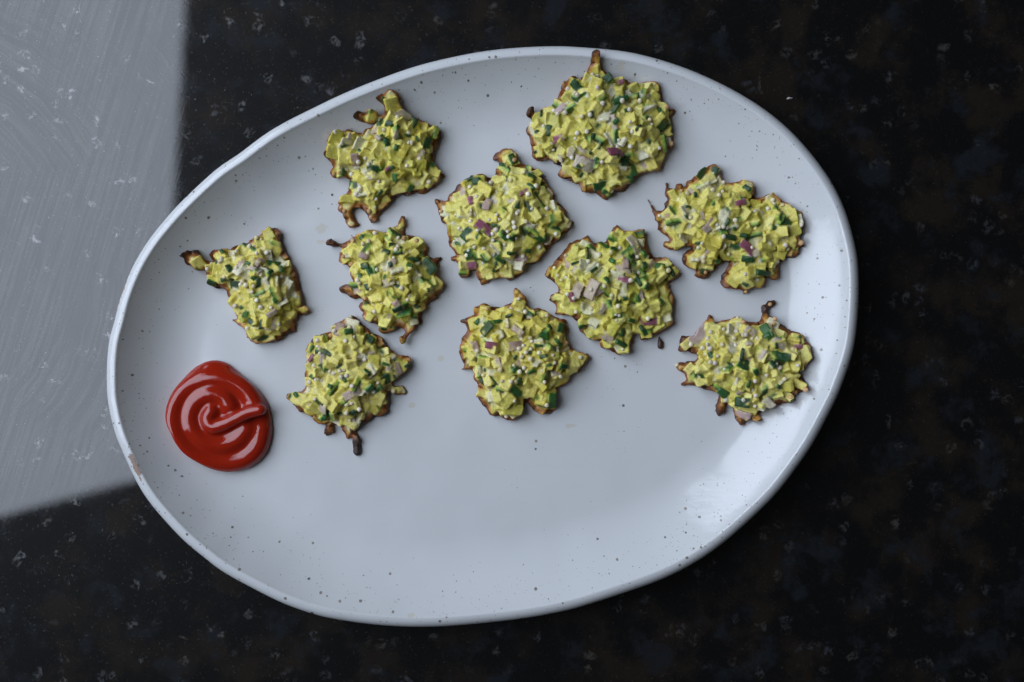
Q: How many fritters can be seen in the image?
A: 10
